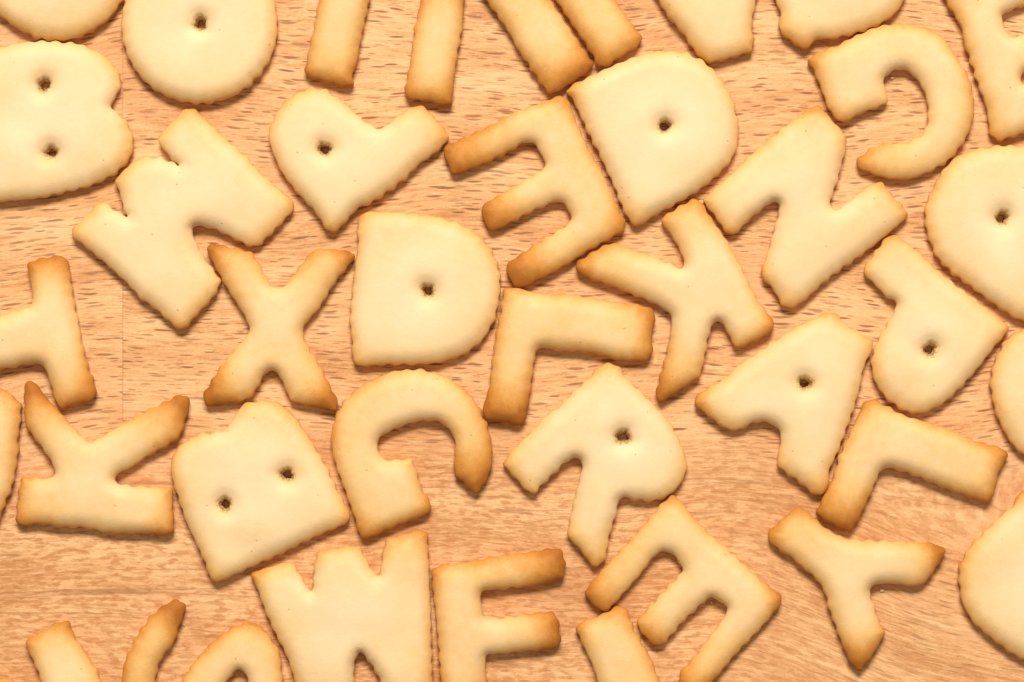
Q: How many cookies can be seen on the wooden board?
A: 40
